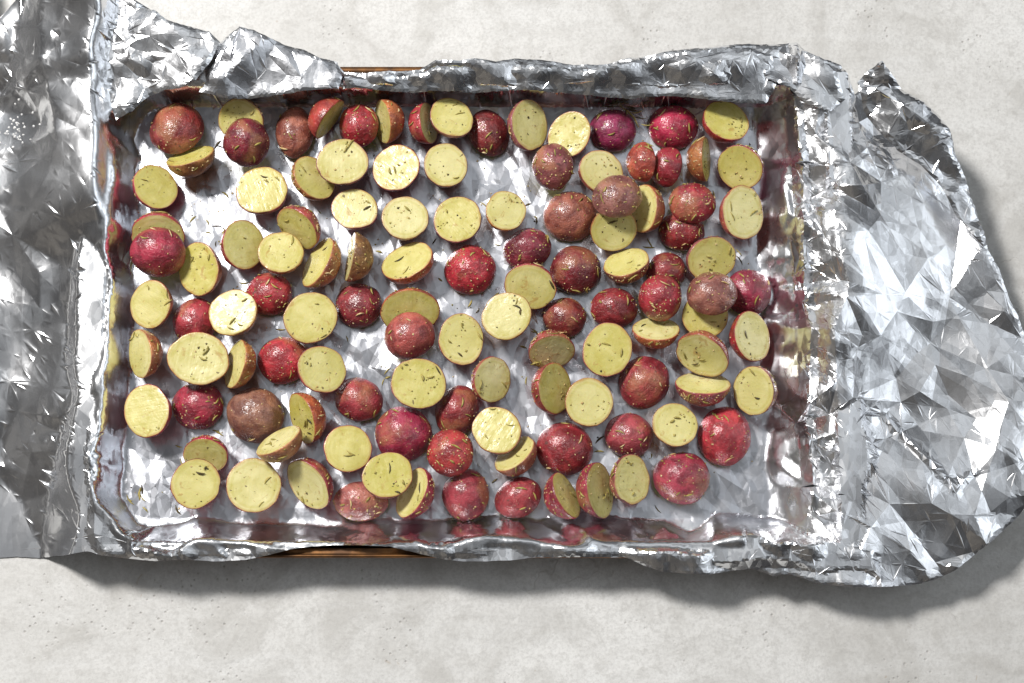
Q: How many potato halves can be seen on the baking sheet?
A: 117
